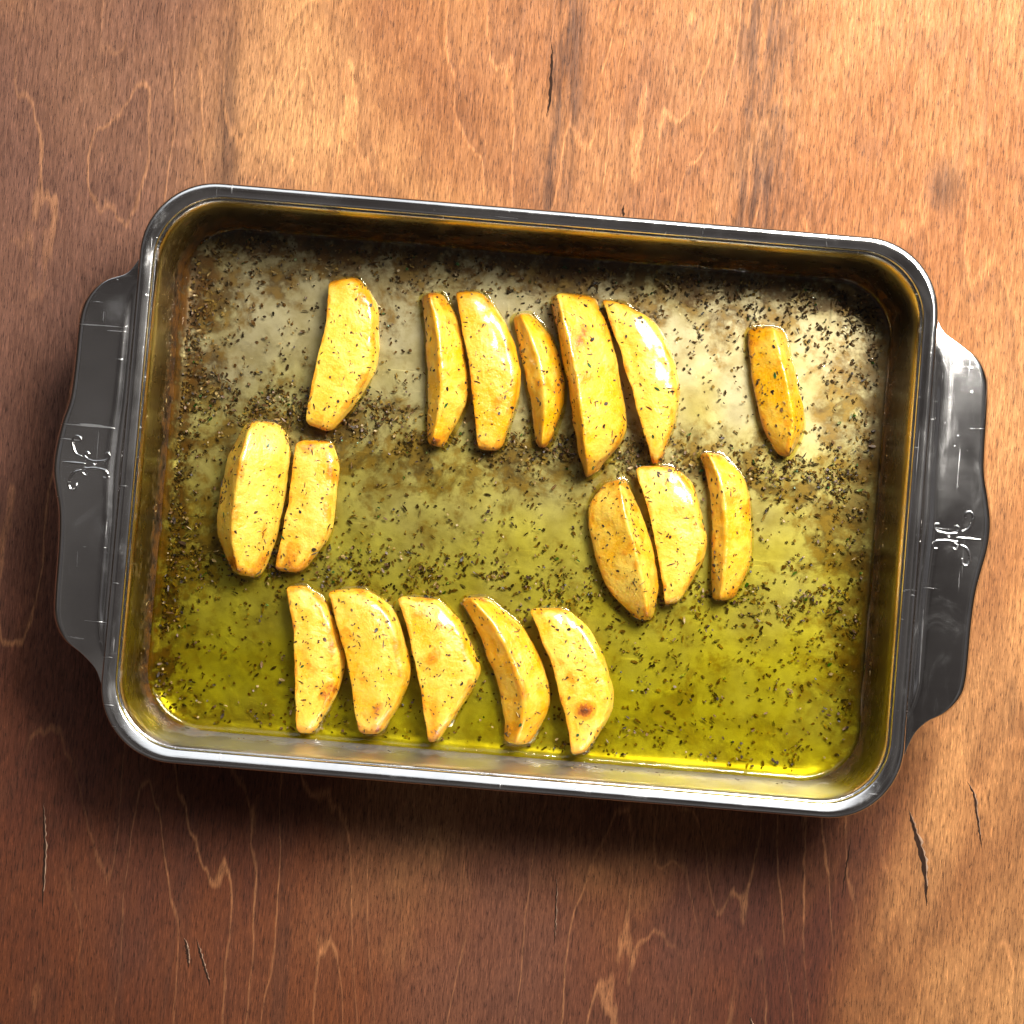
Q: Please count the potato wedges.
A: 17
